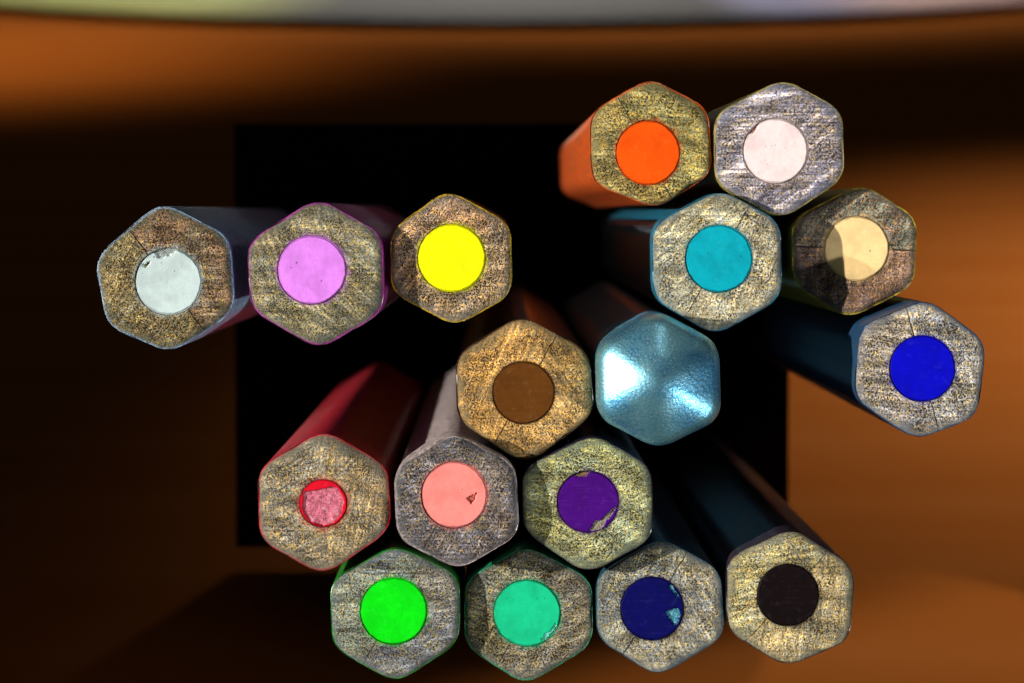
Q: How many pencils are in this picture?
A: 17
